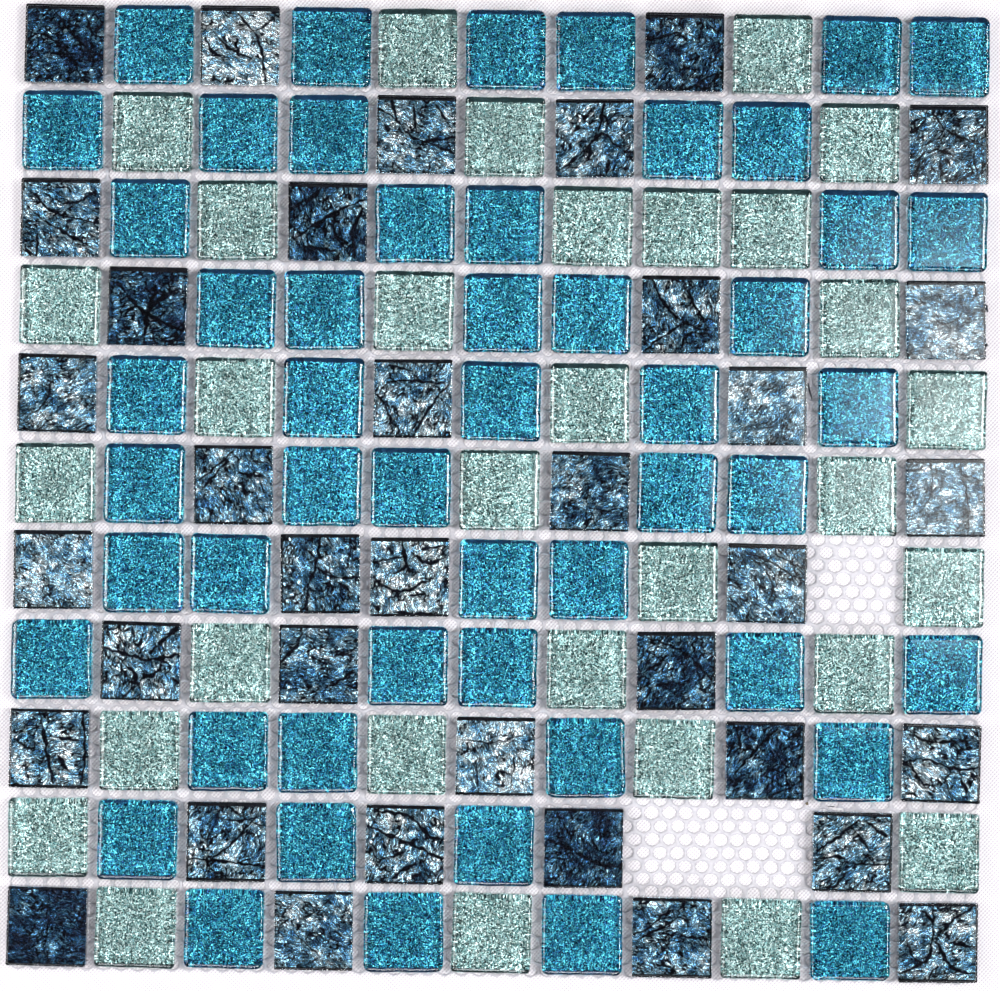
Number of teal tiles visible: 51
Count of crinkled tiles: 36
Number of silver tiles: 31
